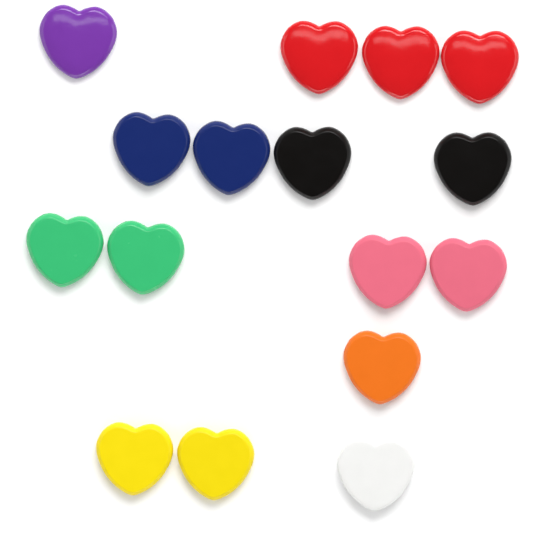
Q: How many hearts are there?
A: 16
